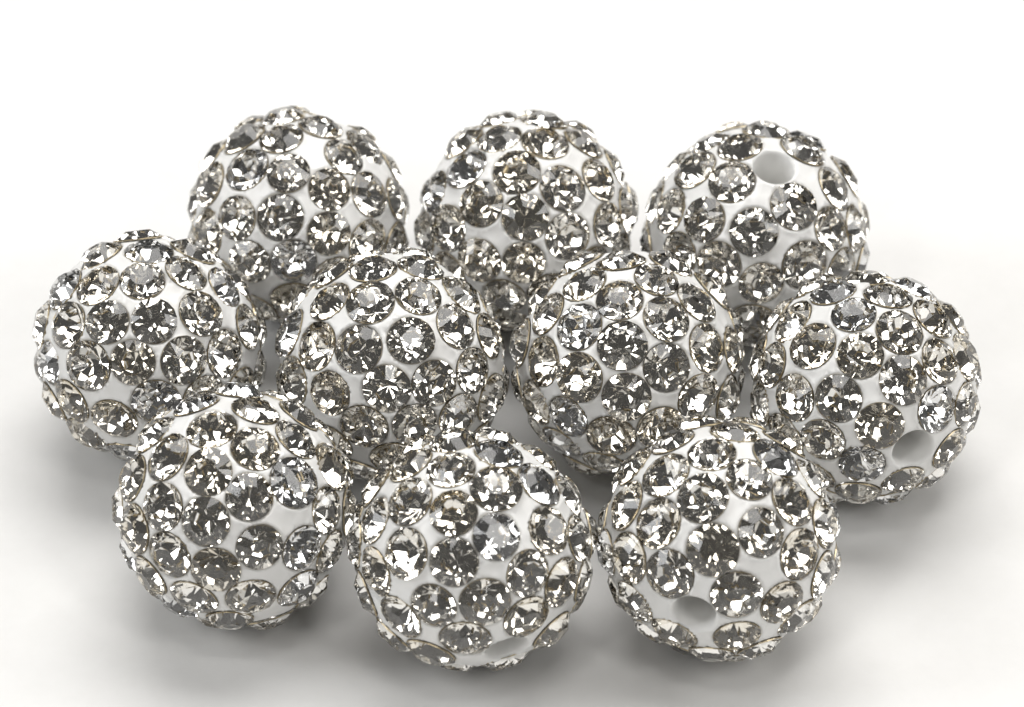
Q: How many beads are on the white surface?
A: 10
